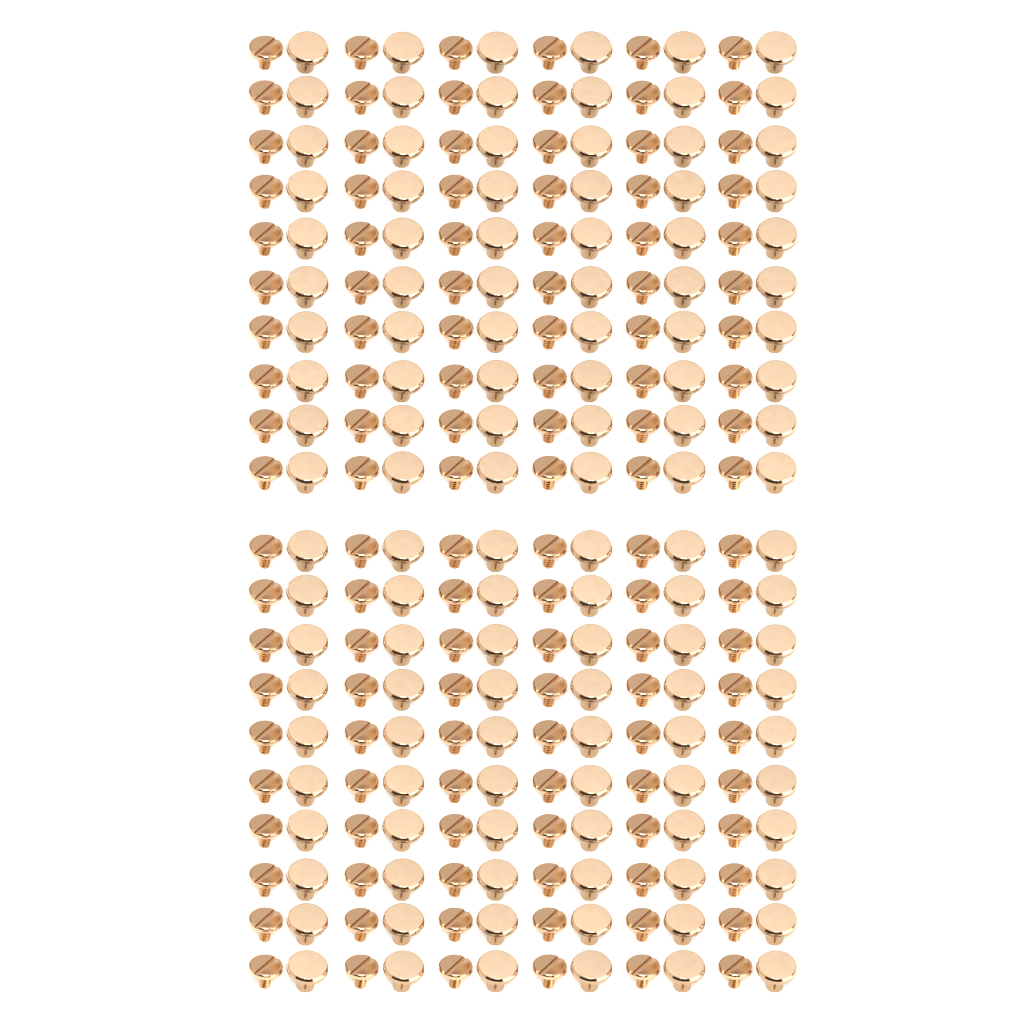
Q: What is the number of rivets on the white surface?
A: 120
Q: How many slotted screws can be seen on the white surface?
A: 120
